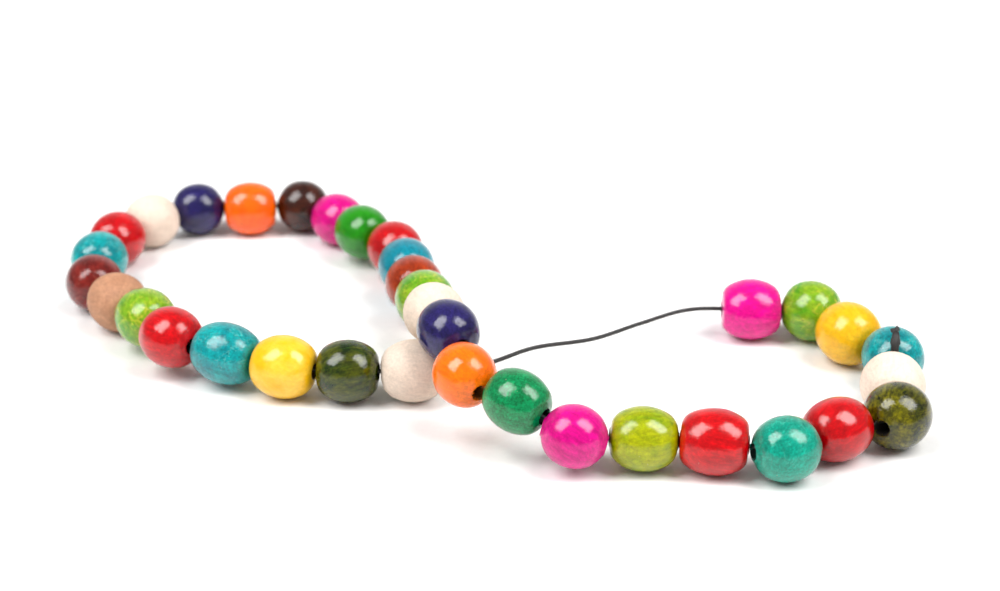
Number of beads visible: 35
